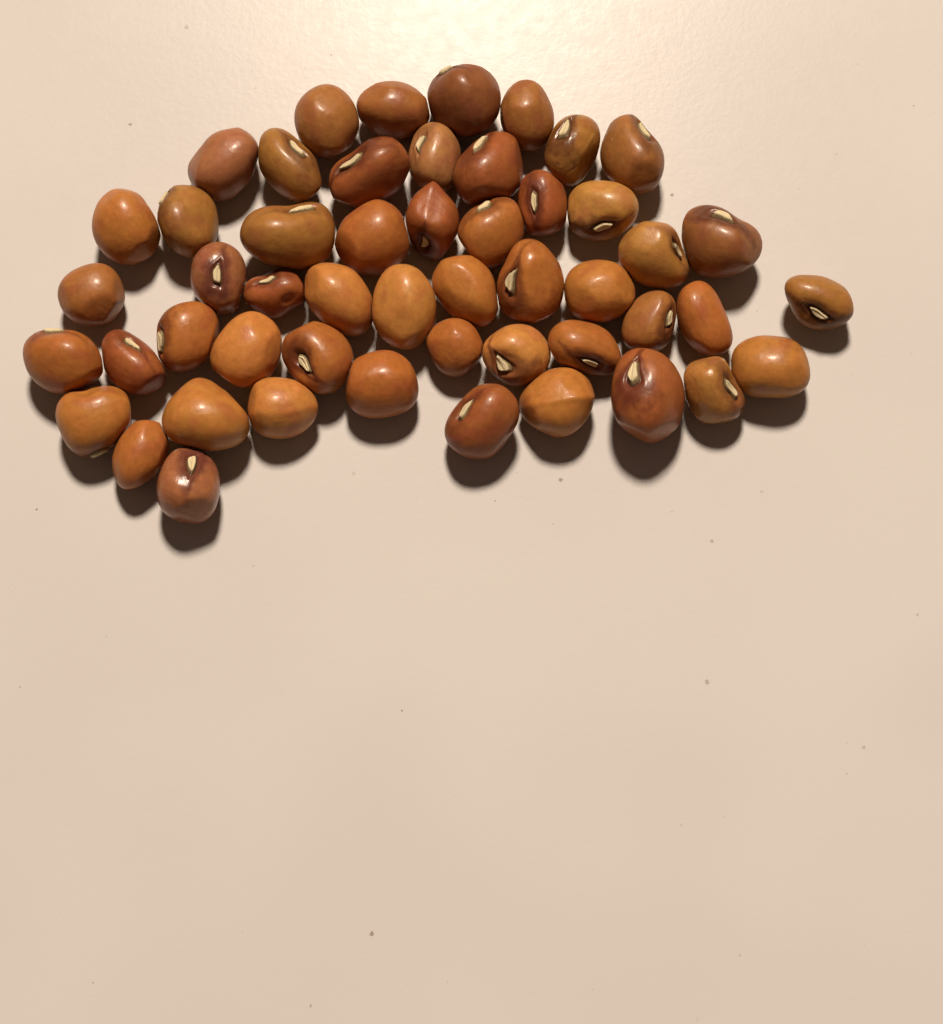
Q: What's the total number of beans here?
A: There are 51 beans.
